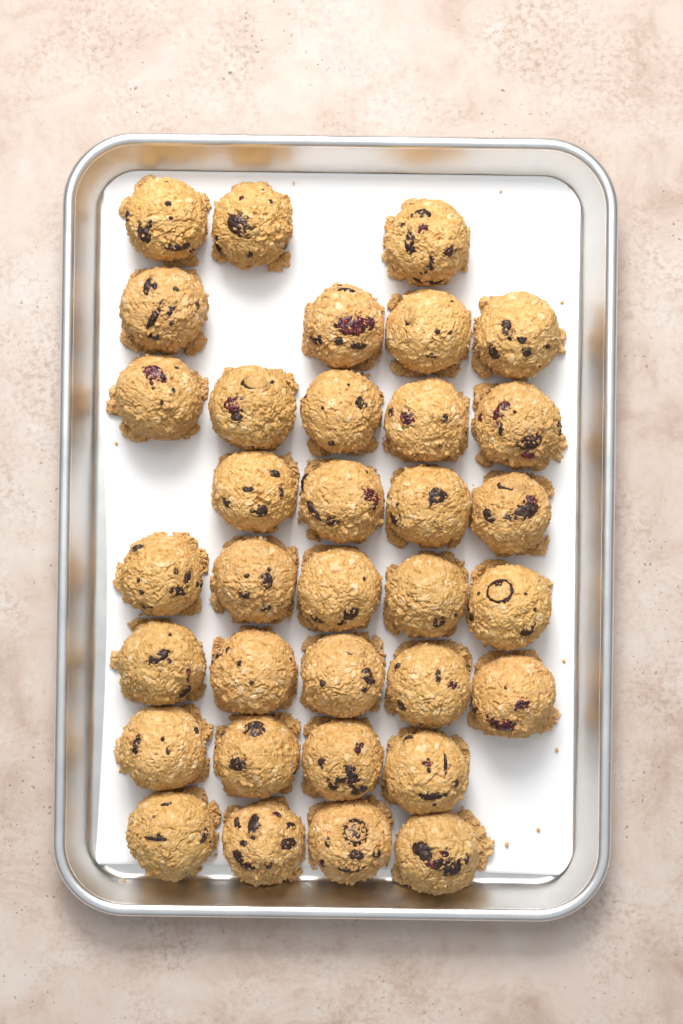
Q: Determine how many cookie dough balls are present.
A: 34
